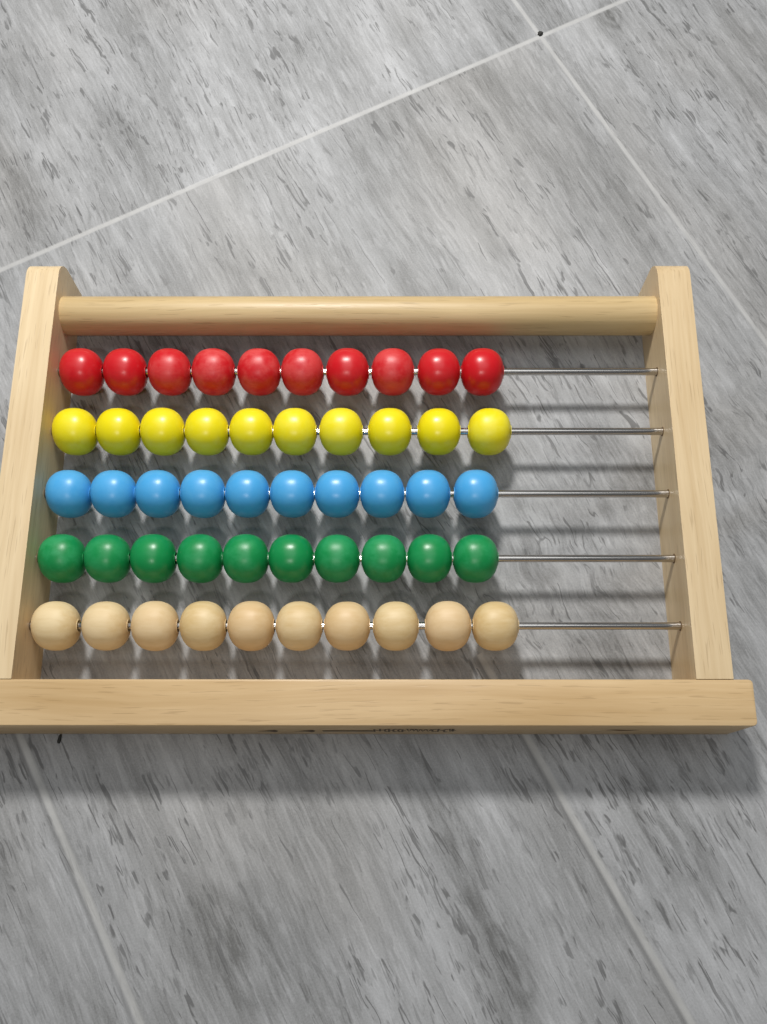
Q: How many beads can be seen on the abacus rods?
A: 50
